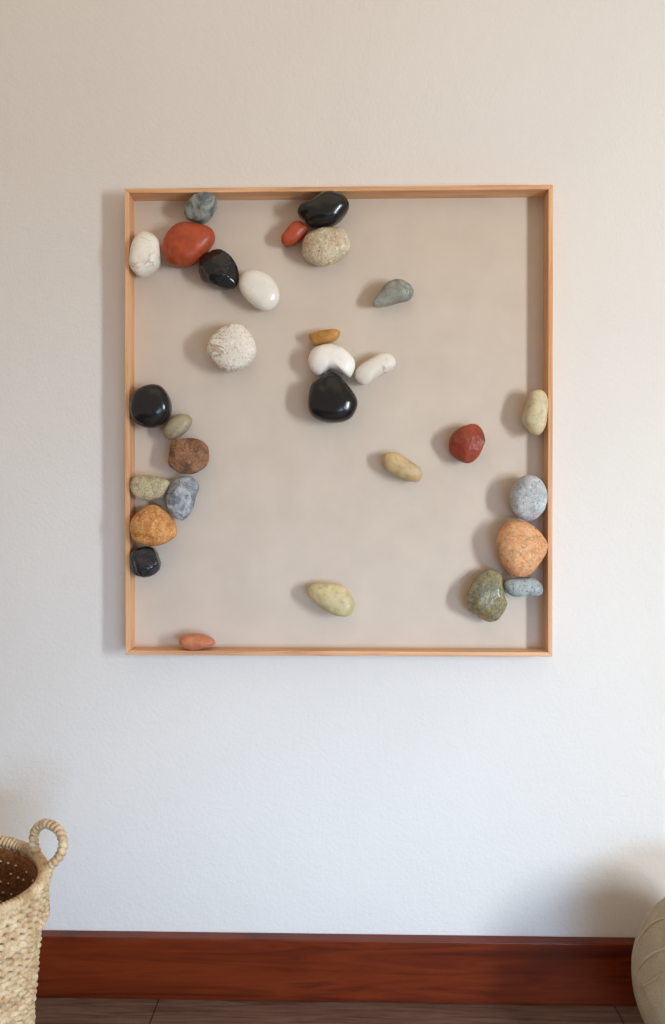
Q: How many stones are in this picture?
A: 30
